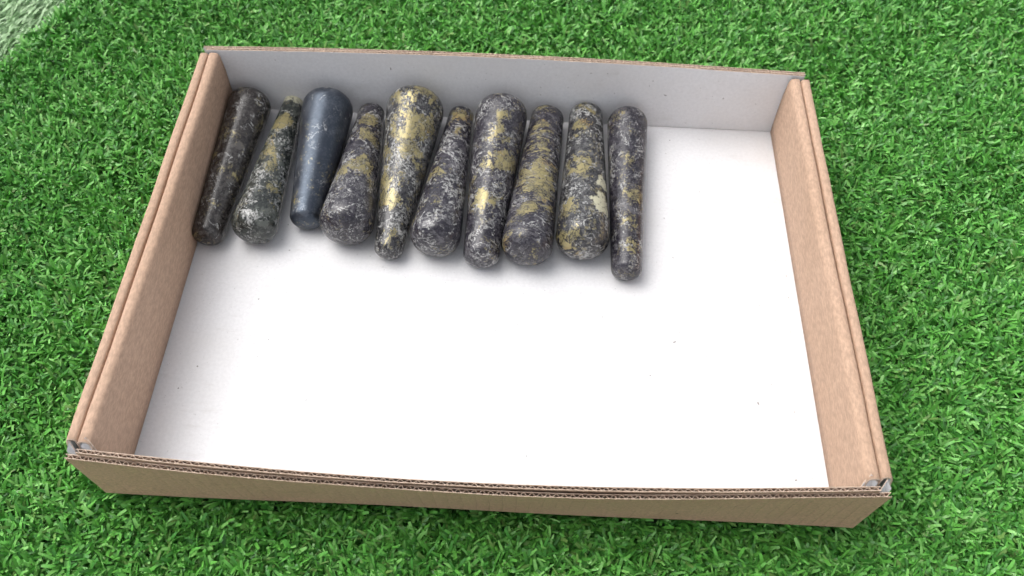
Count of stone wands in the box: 10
